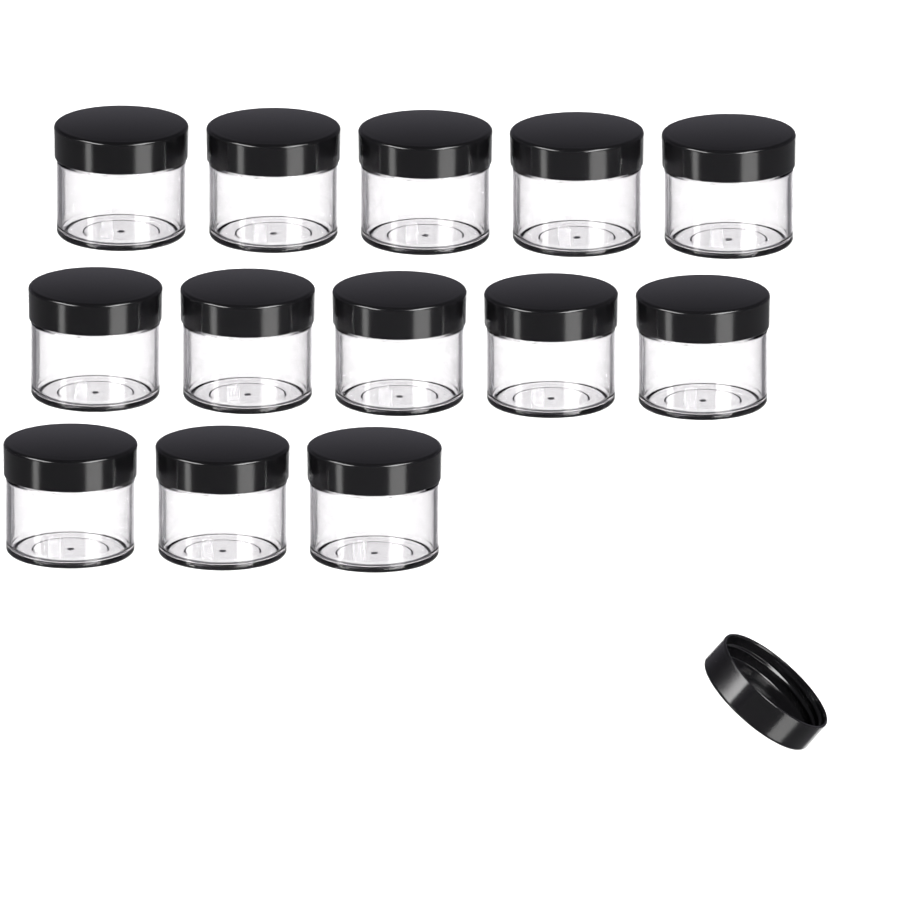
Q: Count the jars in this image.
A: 13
